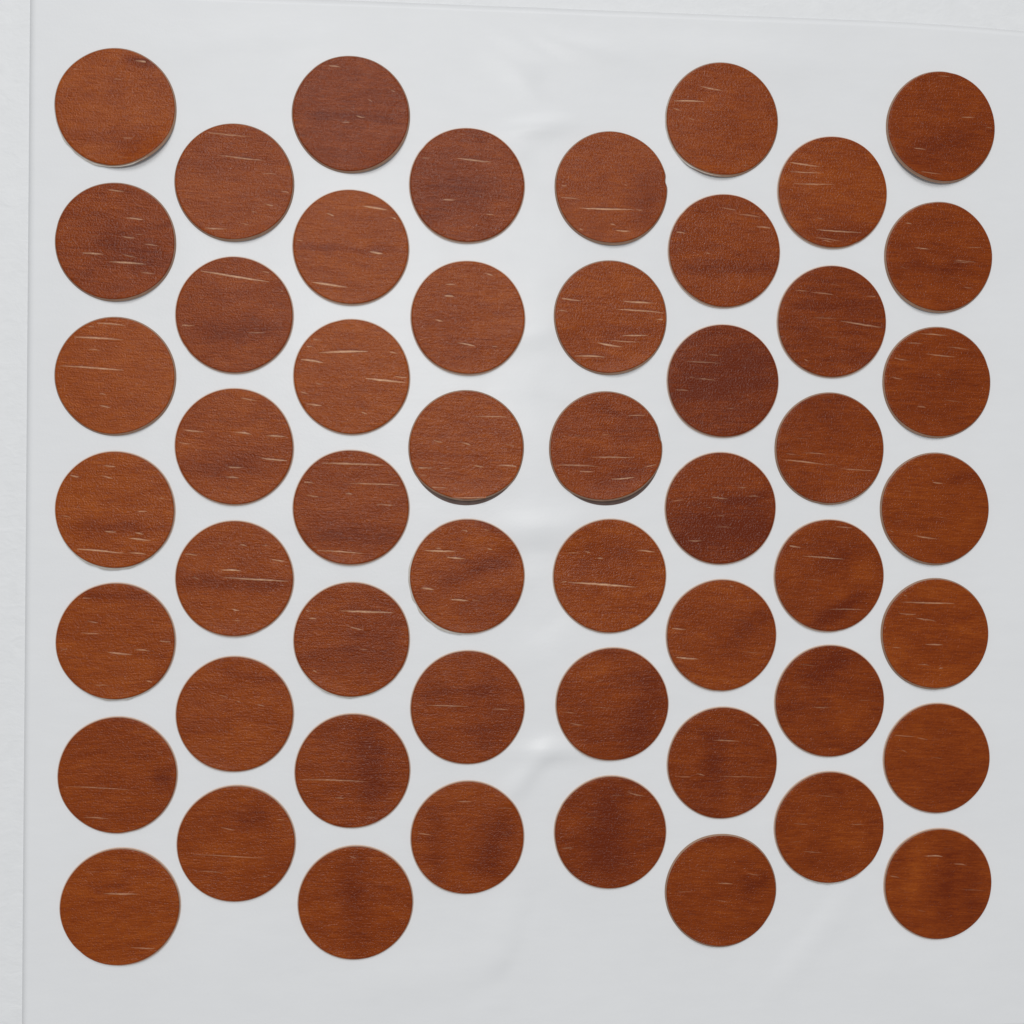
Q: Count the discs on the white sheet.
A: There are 52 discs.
